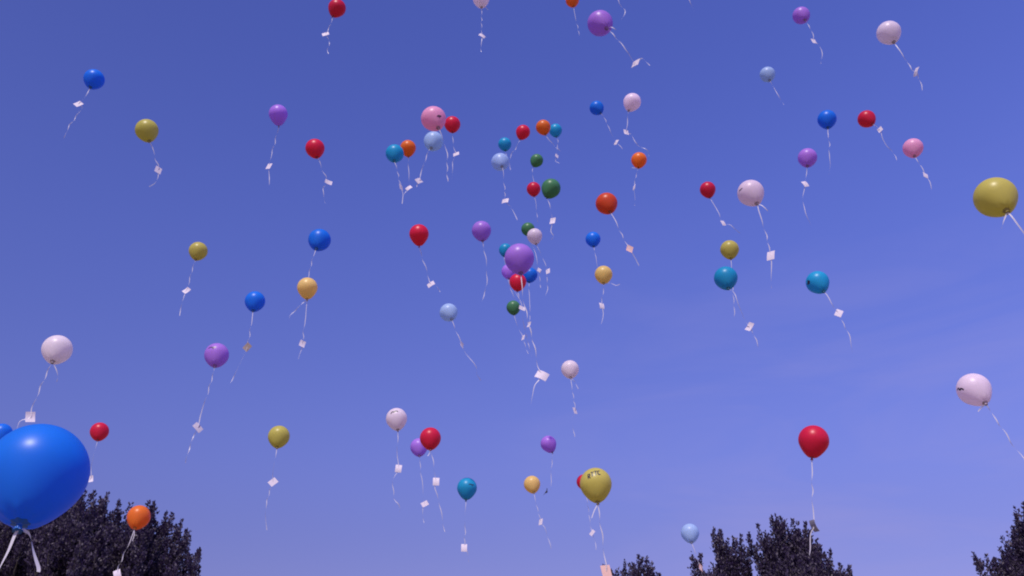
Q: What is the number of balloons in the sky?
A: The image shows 74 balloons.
